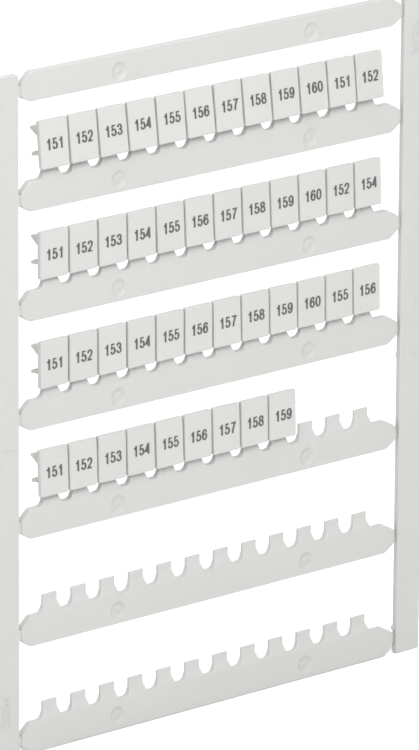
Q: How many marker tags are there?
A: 45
